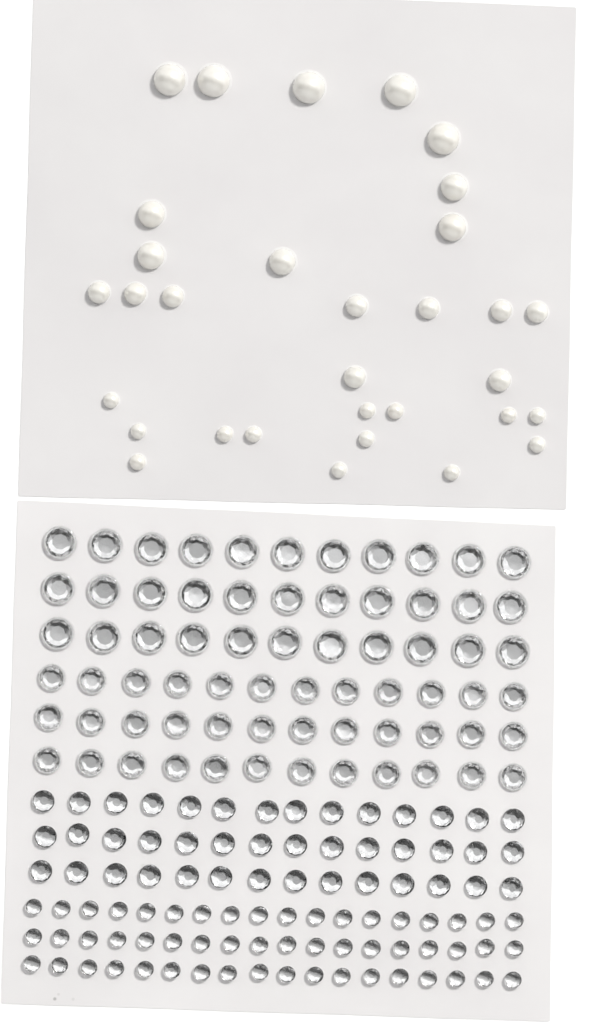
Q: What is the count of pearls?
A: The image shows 32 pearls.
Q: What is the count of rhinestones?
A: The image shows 165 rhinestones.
